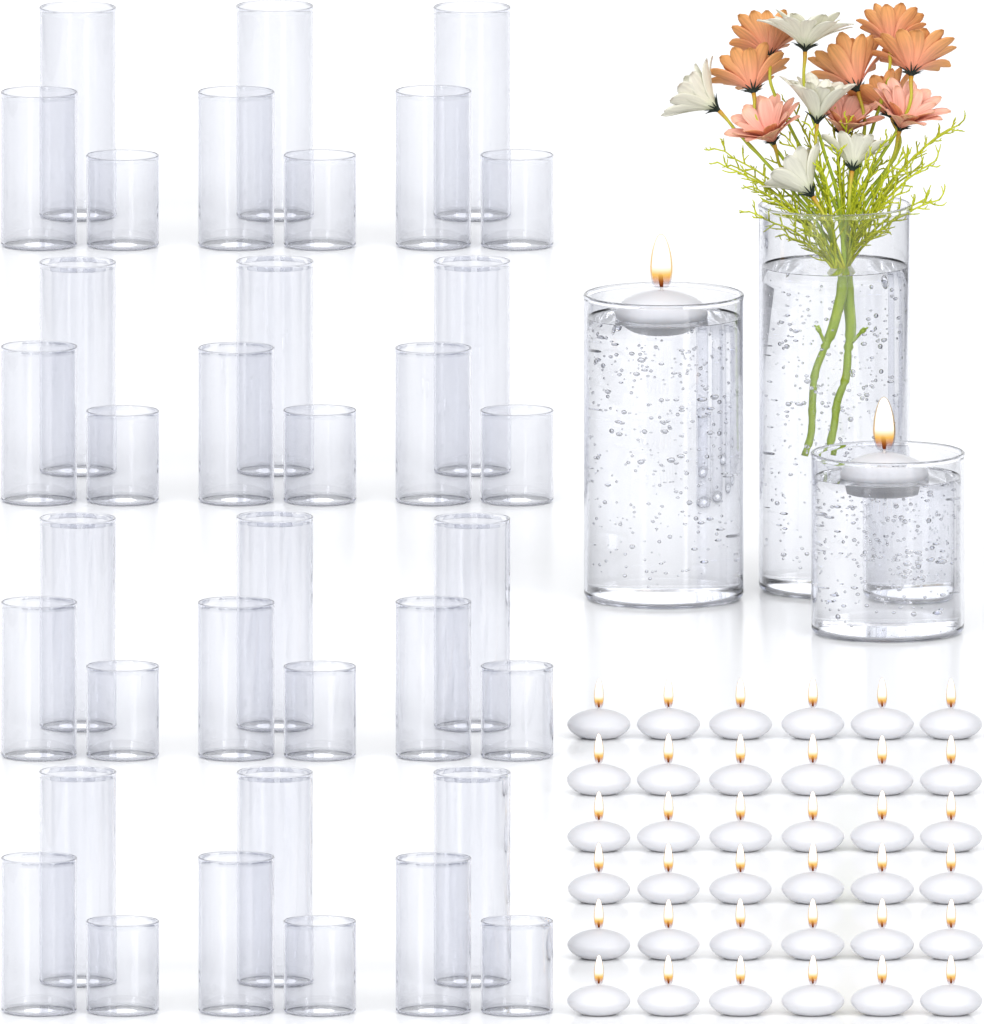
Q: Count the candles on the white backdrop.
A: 38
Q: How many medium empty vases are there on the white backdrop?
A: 12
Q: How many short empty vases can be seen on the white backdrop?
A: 12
